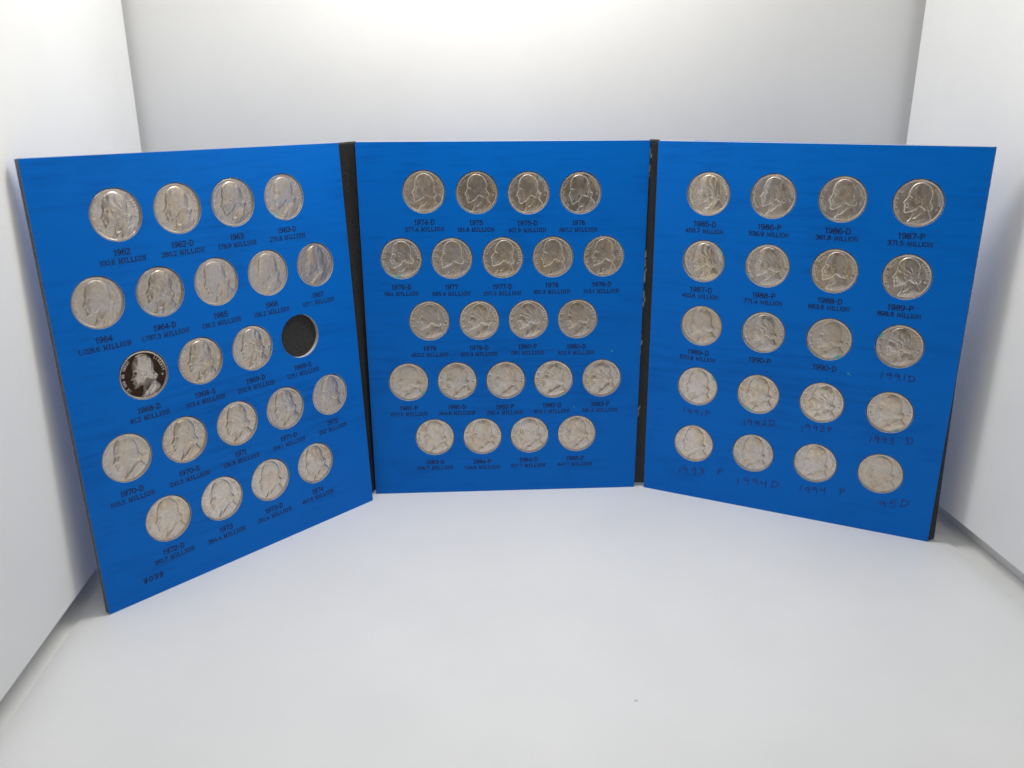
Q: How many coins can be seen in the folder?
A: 63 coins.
